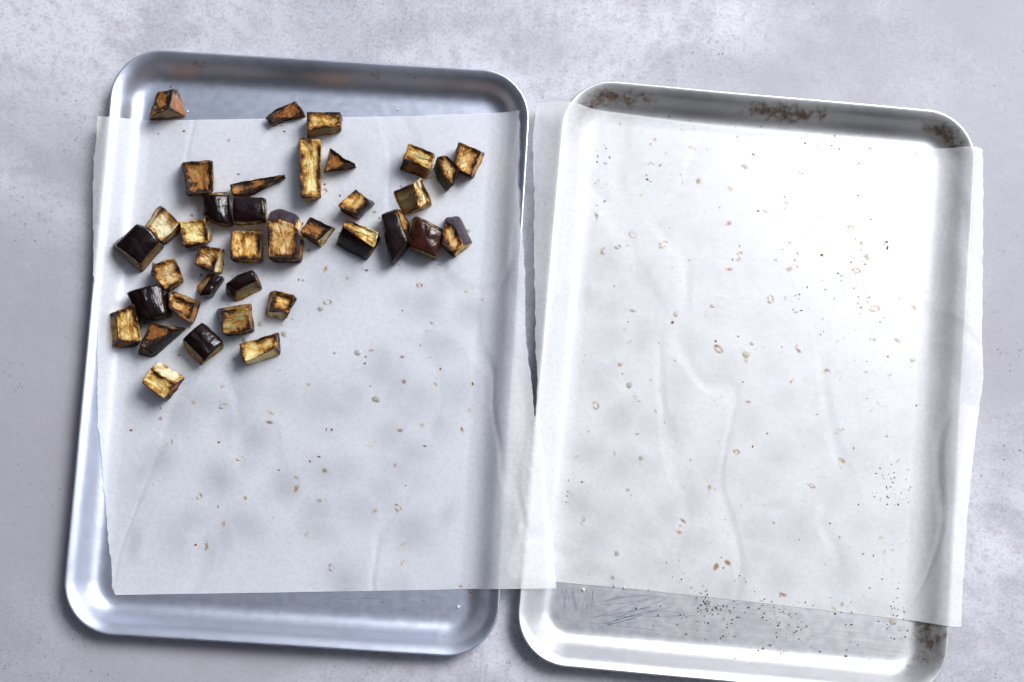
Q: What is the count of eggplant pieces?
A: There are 37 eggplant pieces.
